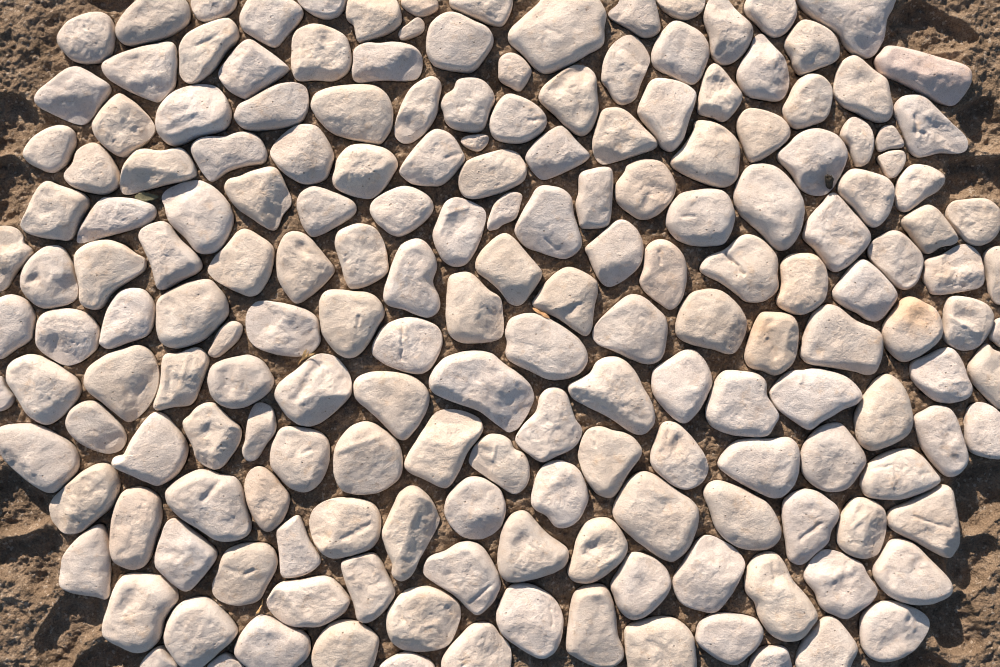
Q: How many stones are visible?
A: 186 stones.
